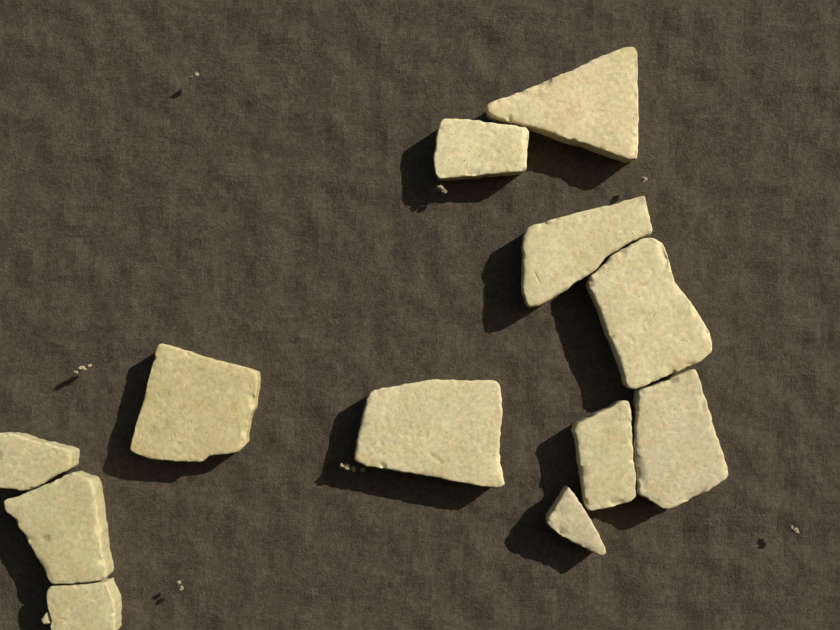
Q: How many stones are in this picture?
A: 13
